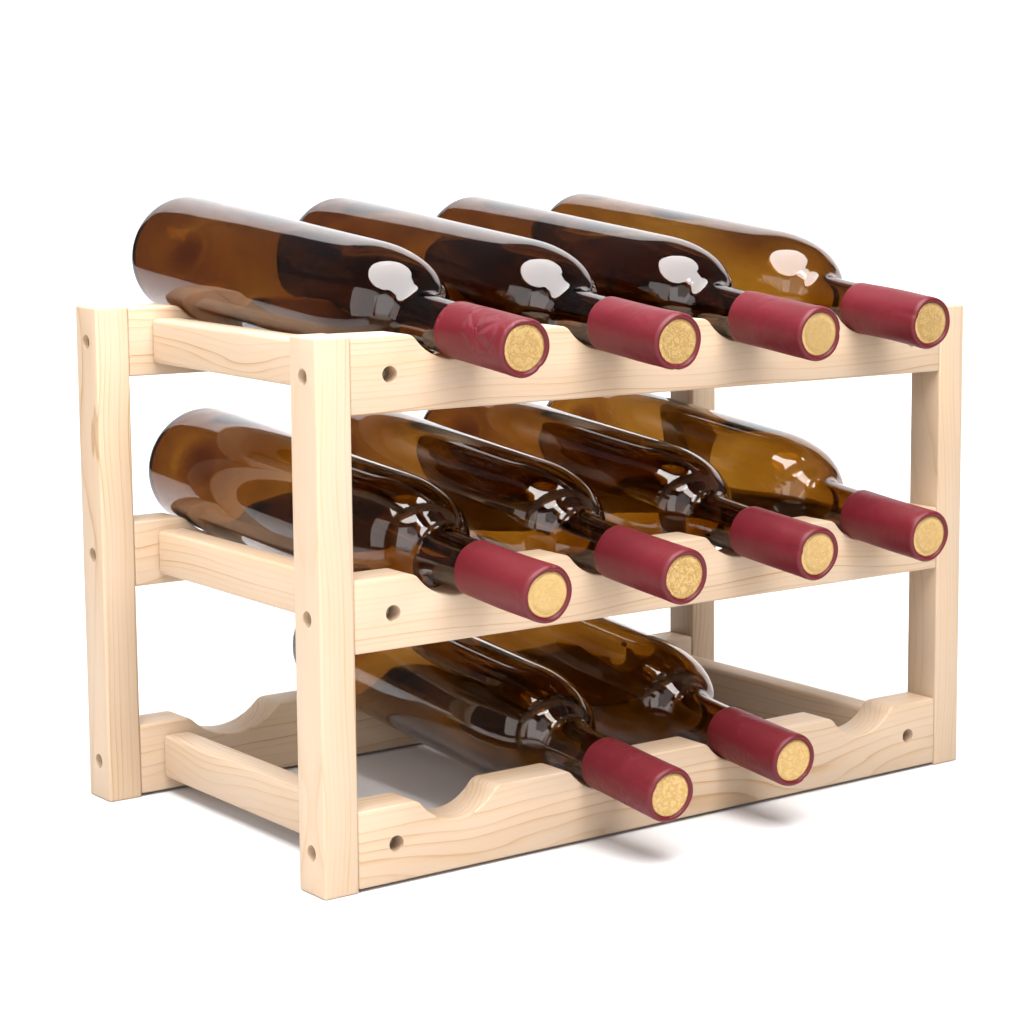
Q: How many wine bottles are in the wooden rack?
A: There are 10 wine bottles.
